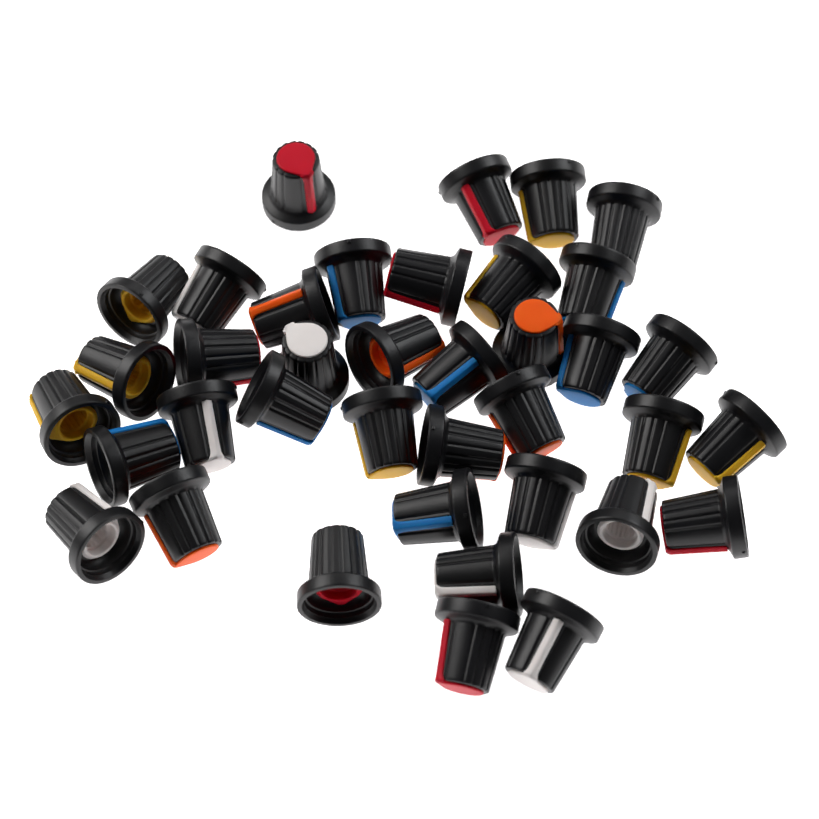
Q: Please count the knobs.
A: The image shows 38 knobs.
